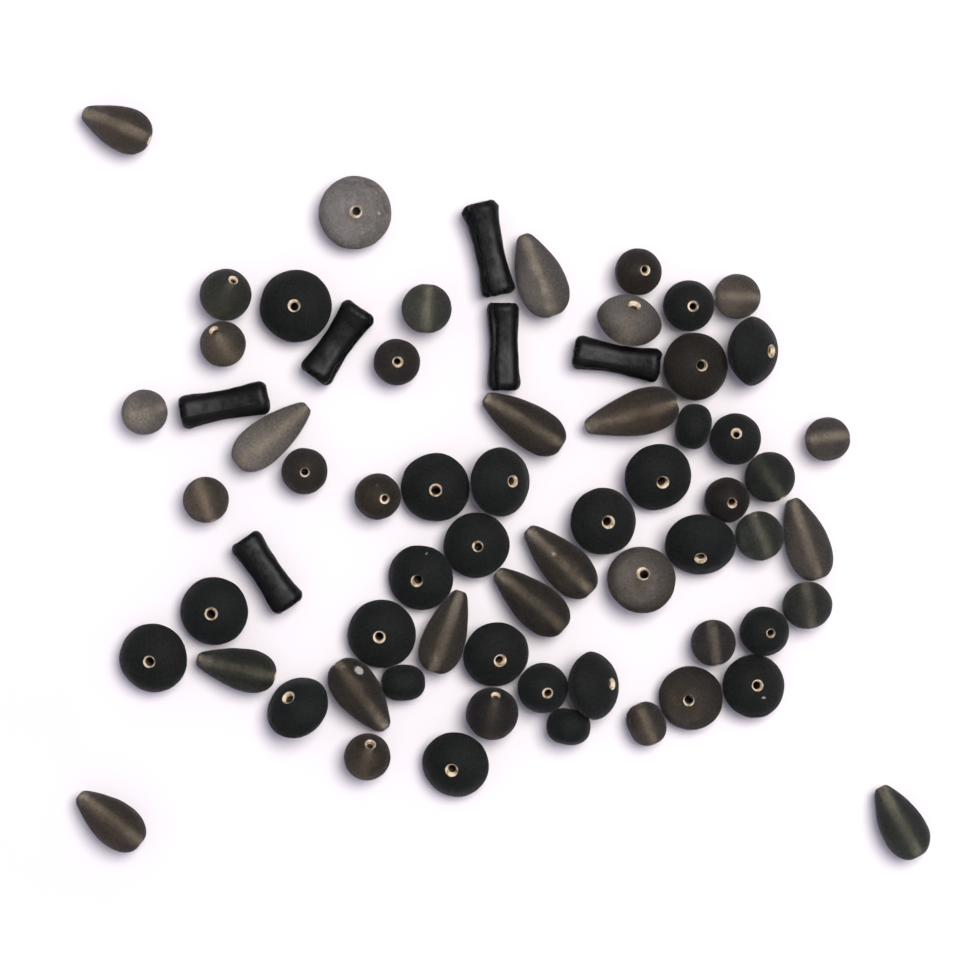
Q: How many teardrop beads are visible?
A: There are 13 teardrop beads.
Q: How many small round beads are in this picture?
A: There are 26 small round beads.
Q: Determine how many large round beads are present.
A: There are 22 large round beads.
